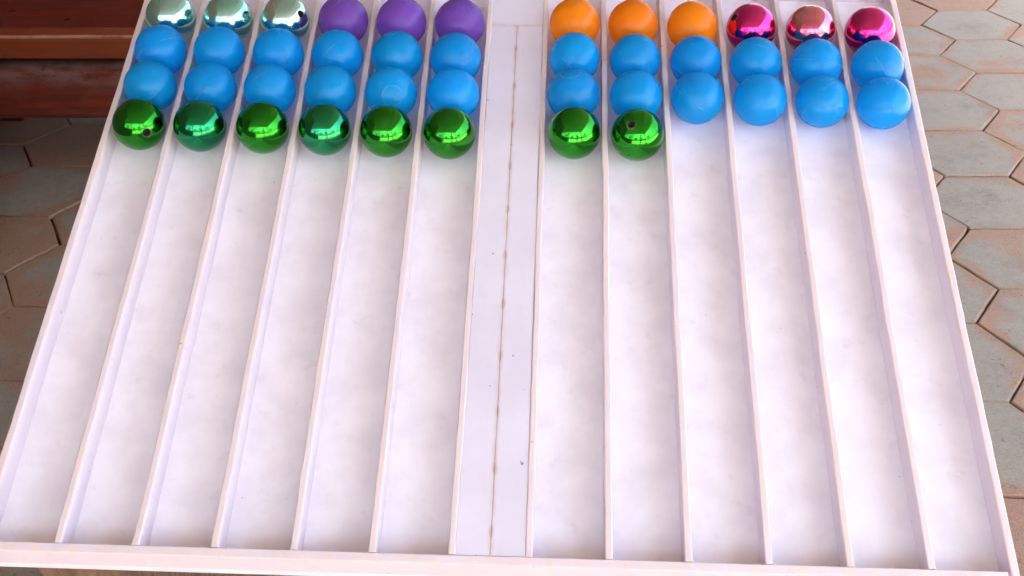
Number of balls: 44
